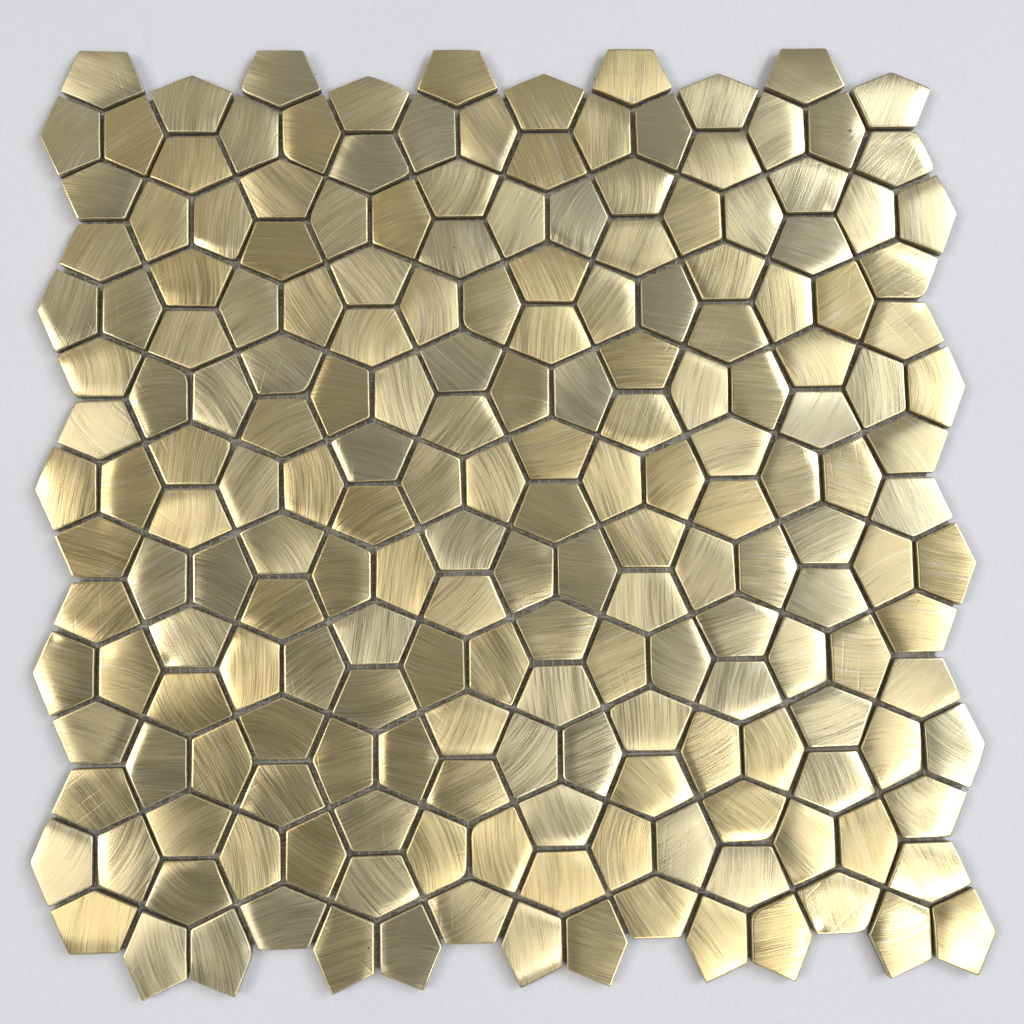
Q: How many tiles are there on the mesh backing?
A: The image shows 200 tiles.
